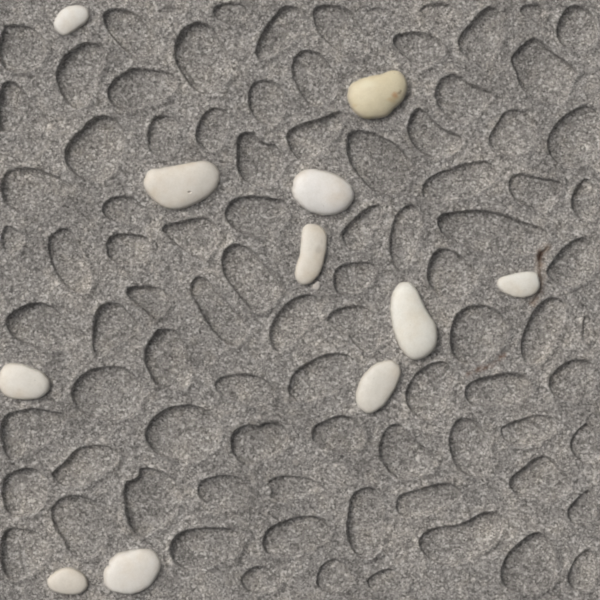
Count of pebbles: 11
